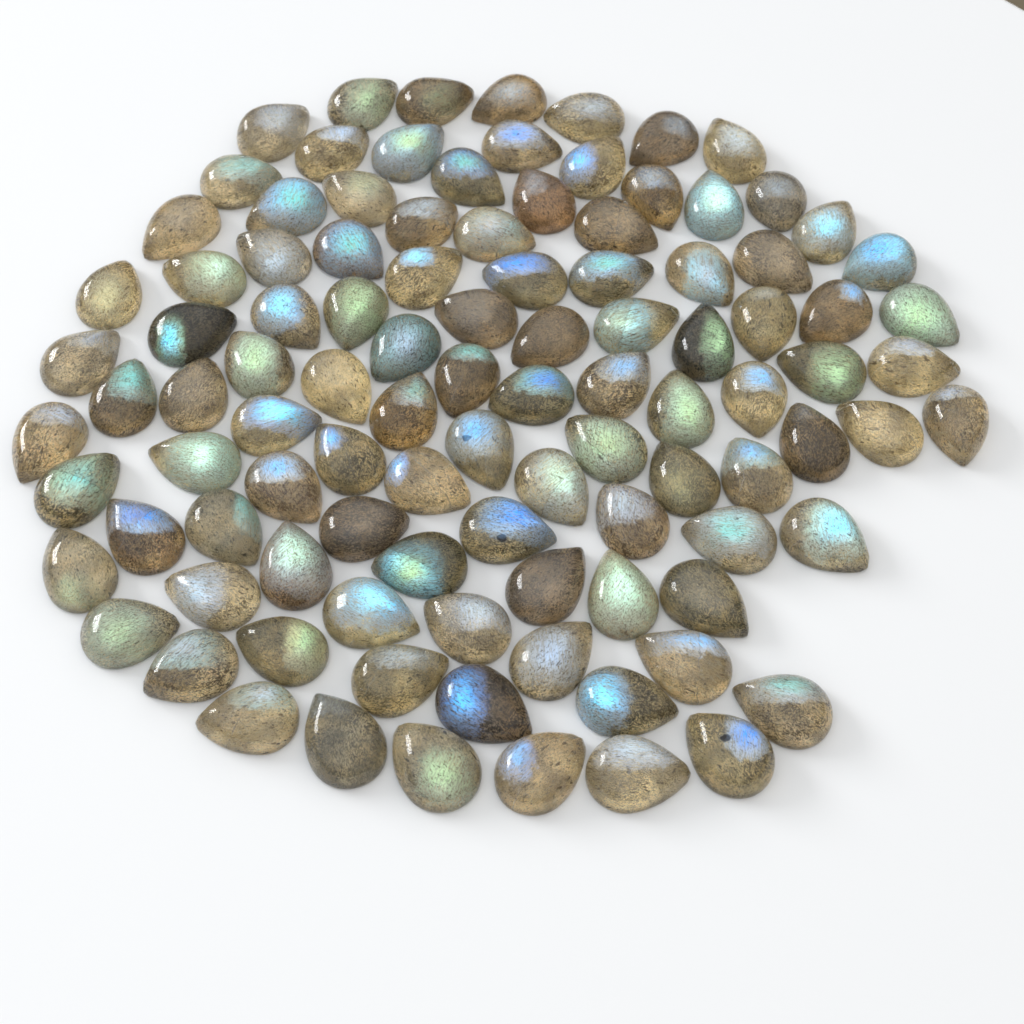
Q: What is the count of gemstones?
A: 104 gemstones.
